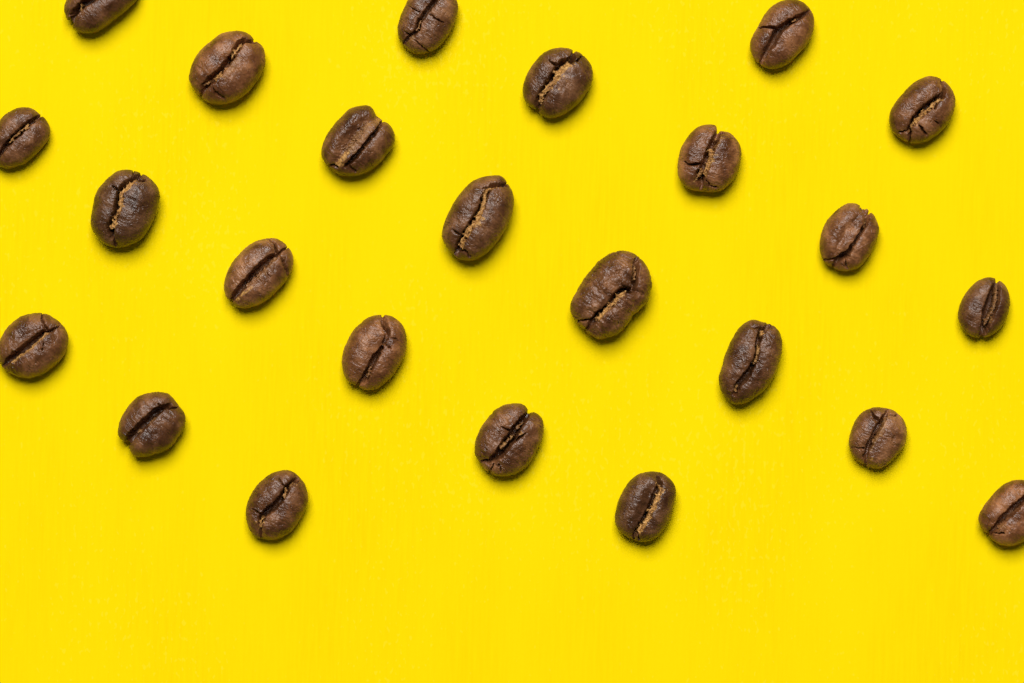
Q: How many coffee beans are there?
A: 24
